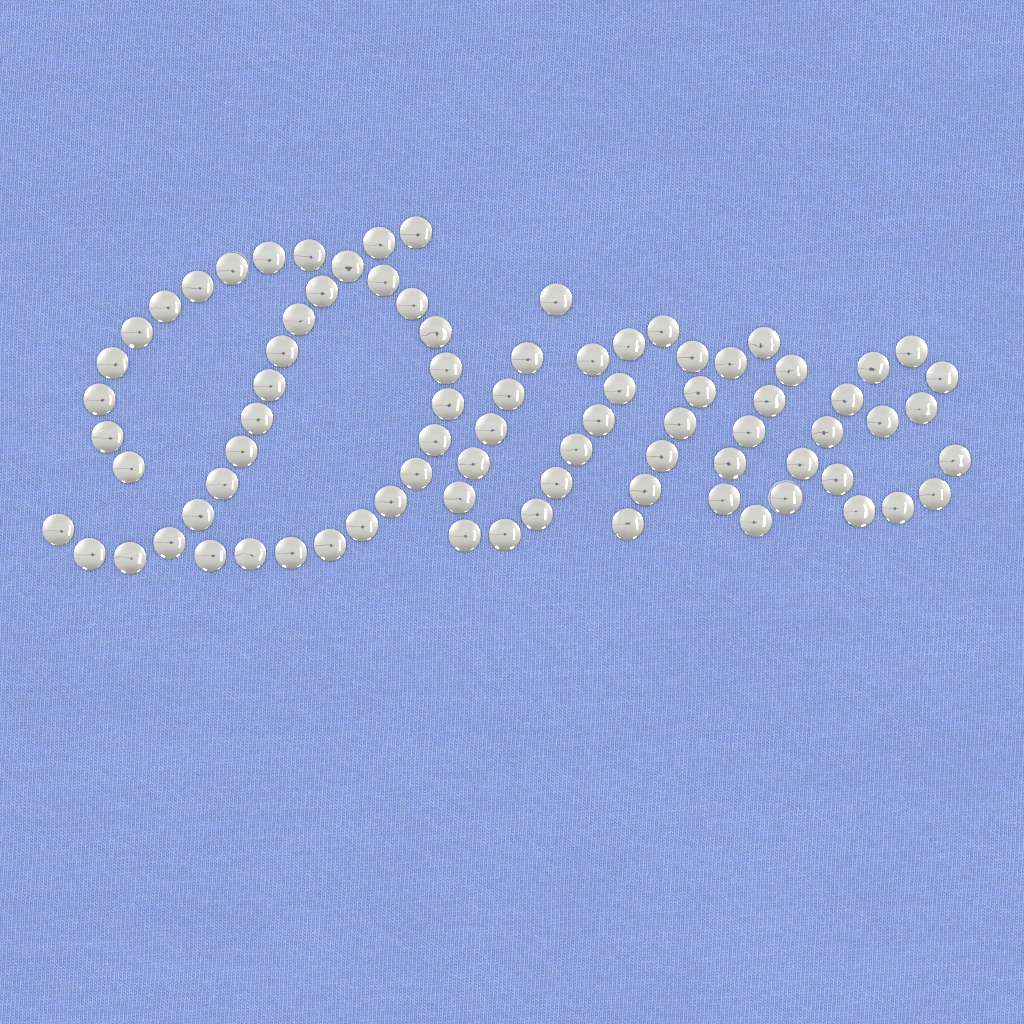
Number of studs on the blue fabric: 82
